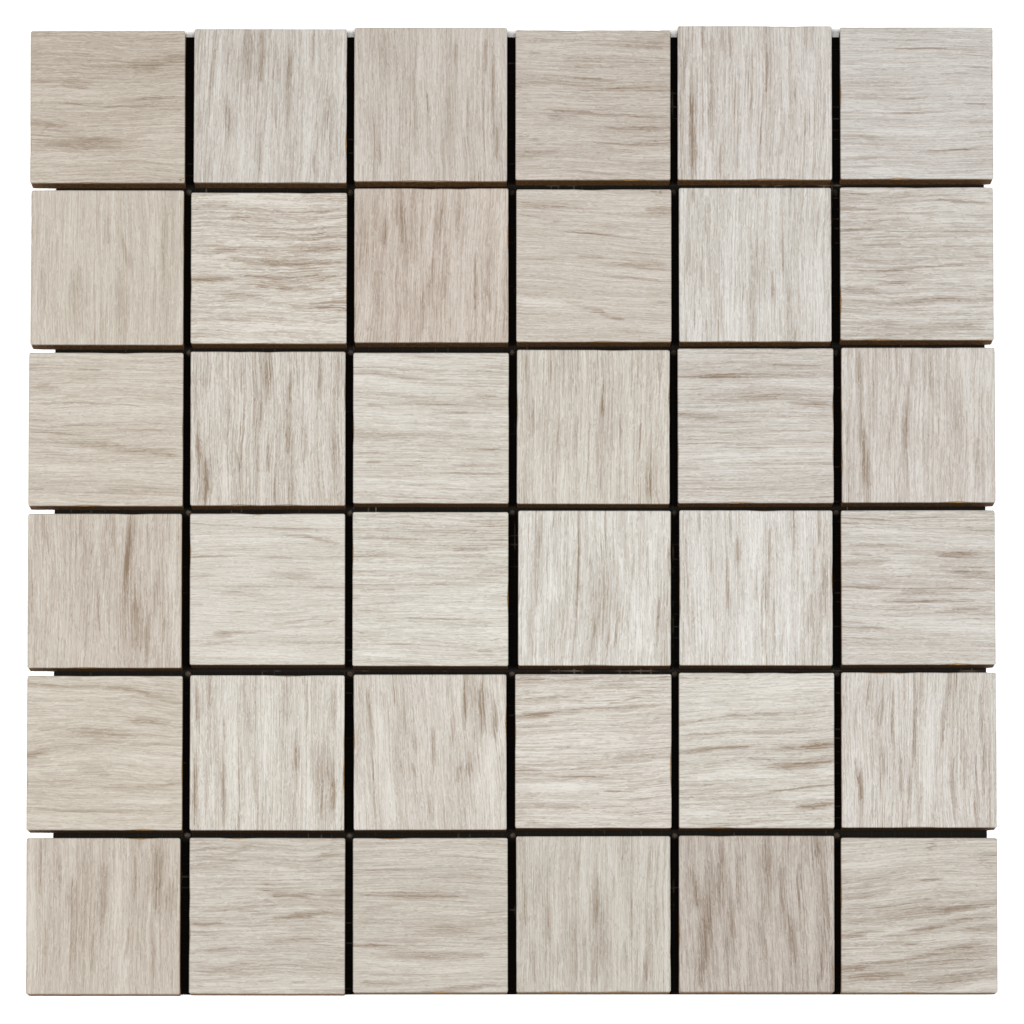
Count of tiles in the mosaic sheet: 36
